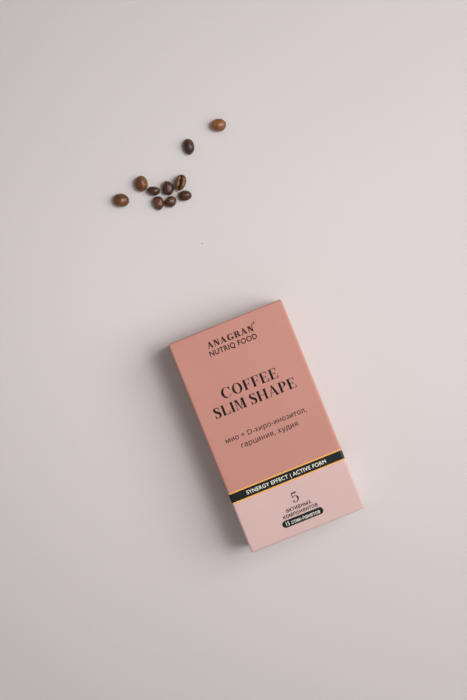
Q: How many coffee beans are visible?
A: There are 10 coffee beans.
